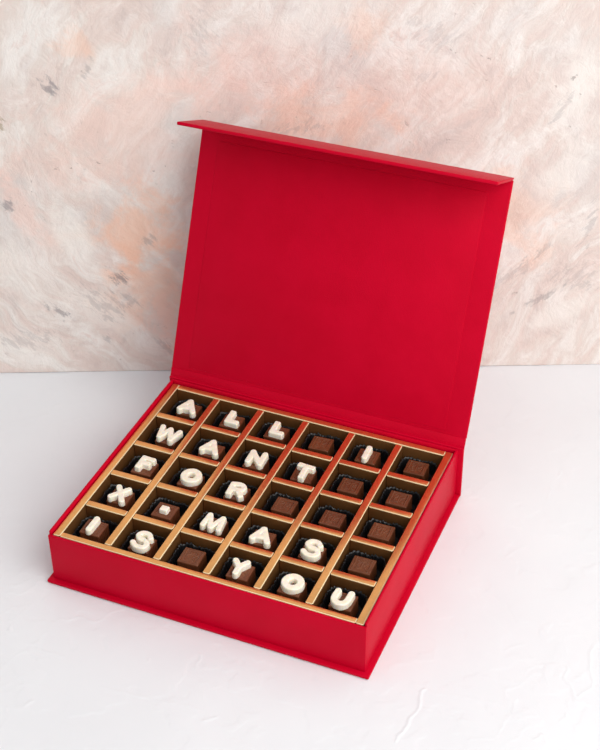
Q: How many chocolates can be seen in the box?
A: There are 30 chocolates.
